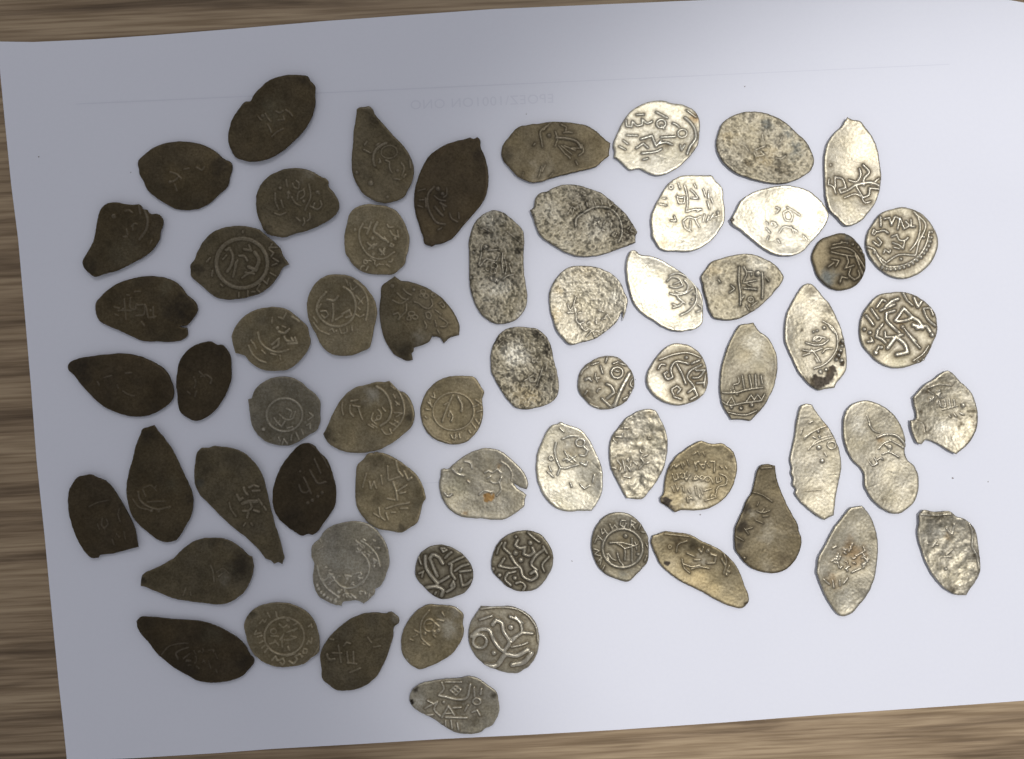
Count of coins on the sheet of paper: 63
